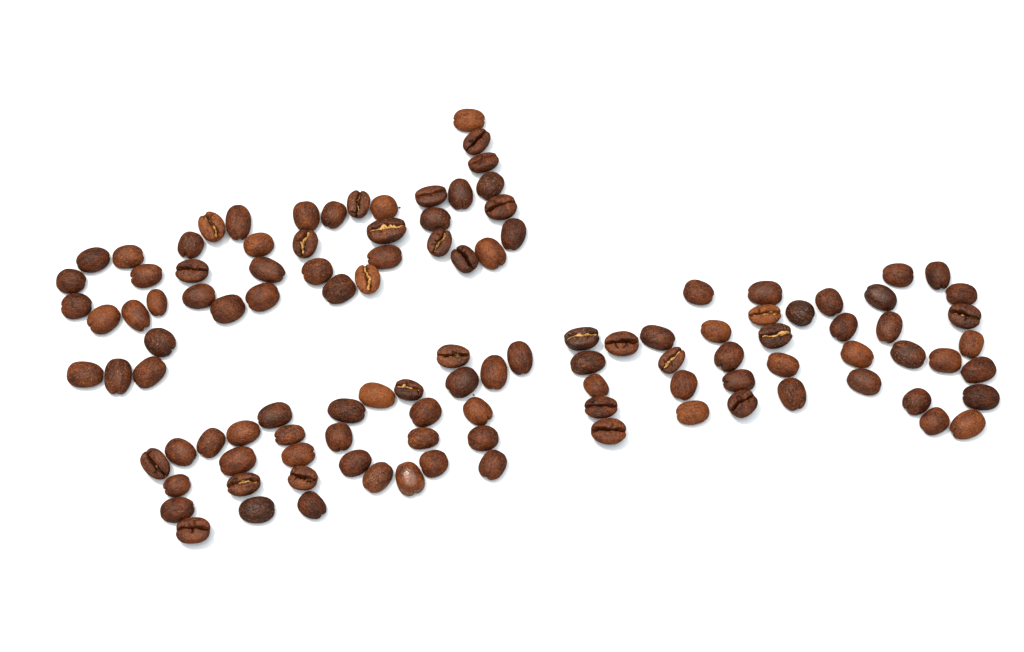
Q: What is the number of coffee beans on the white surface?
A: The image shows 114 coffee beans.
